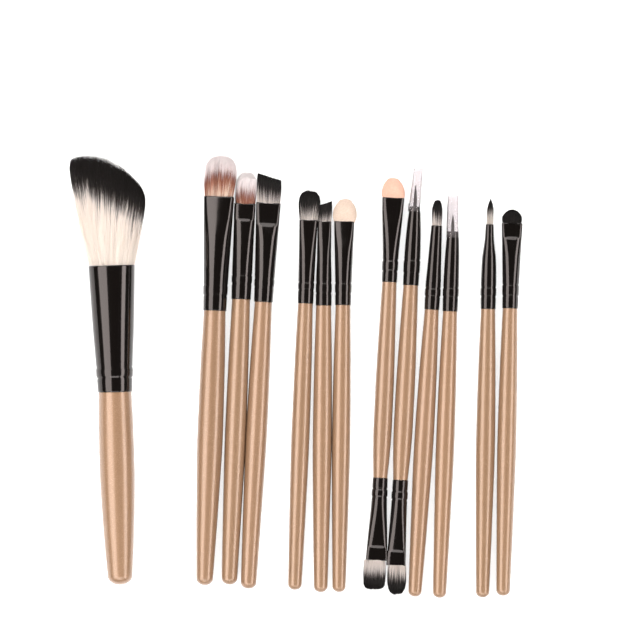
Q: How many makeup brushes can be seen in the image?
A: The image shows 13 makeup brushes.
